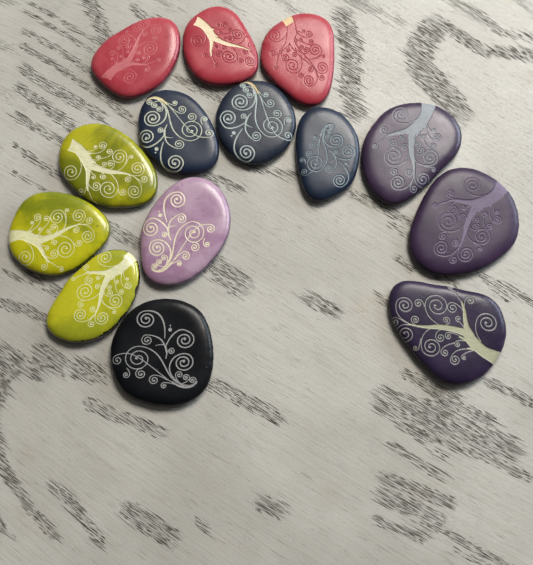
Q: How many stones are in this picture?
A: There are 14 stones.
